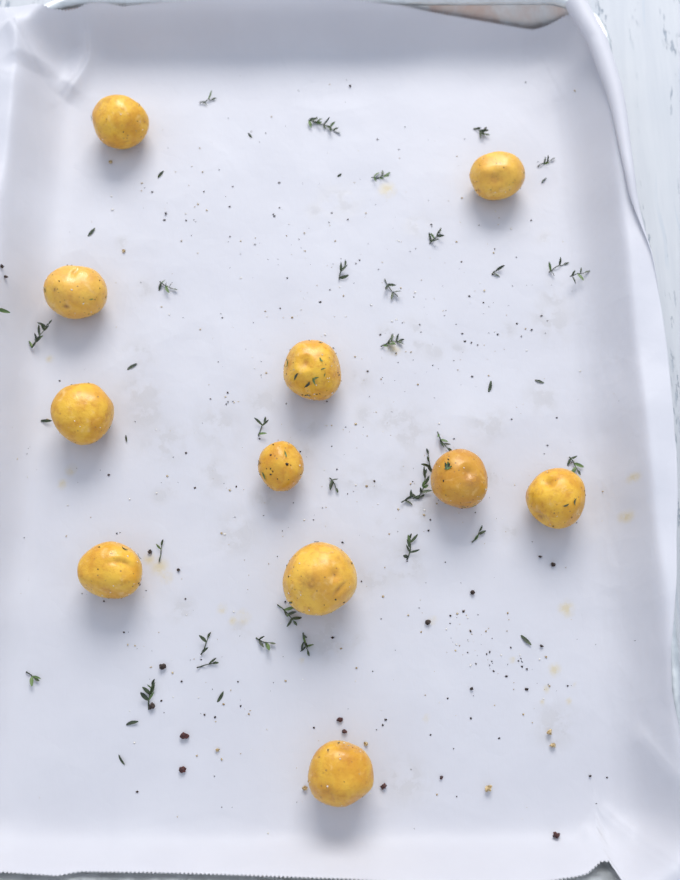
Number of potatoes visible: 11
